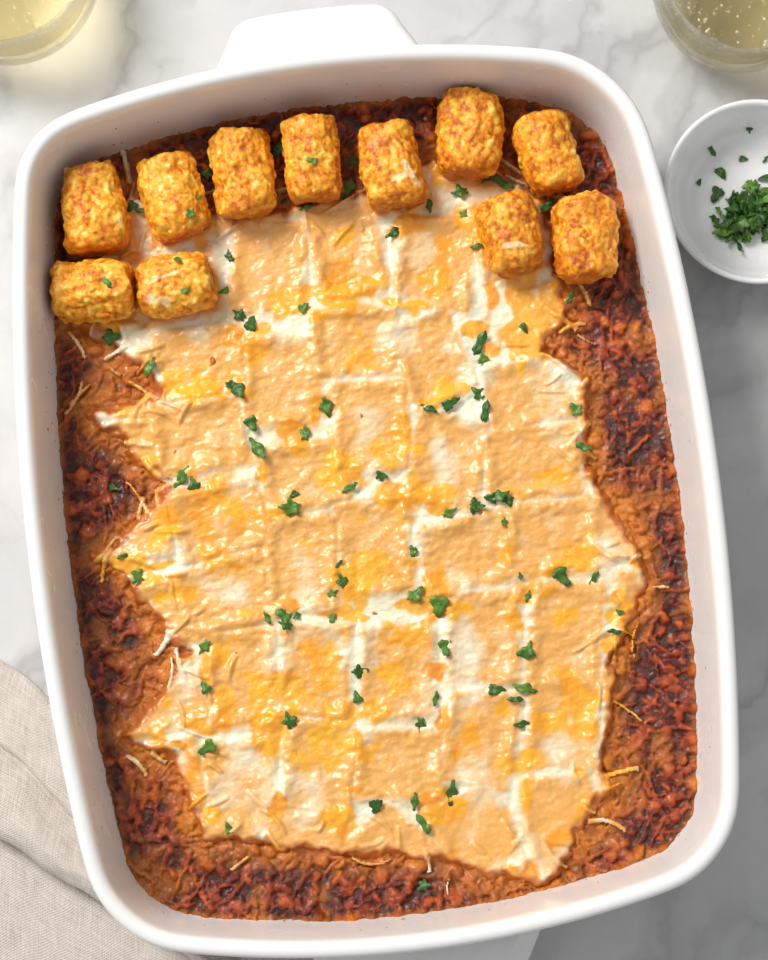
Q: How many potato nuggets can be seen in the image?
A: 11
